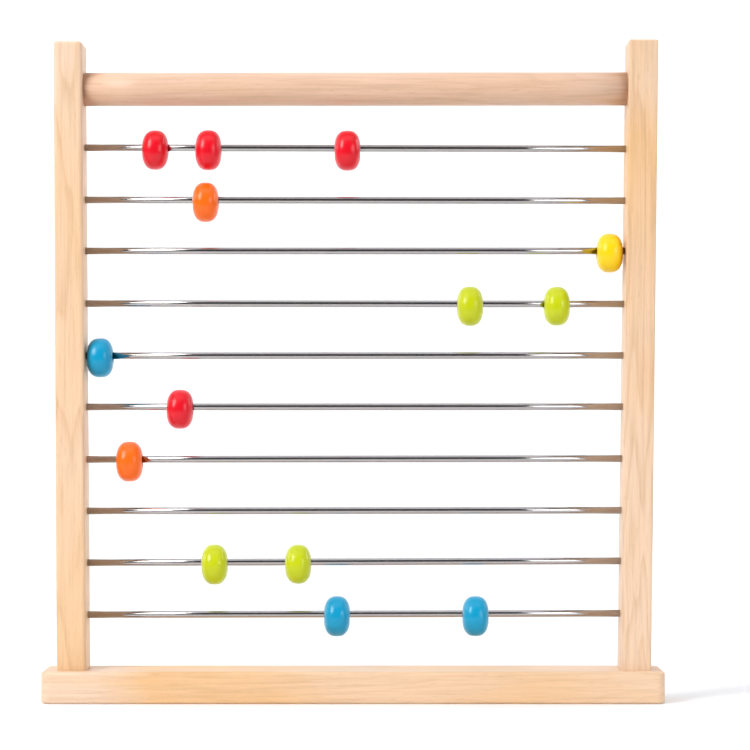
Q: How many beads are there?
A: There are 14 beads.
